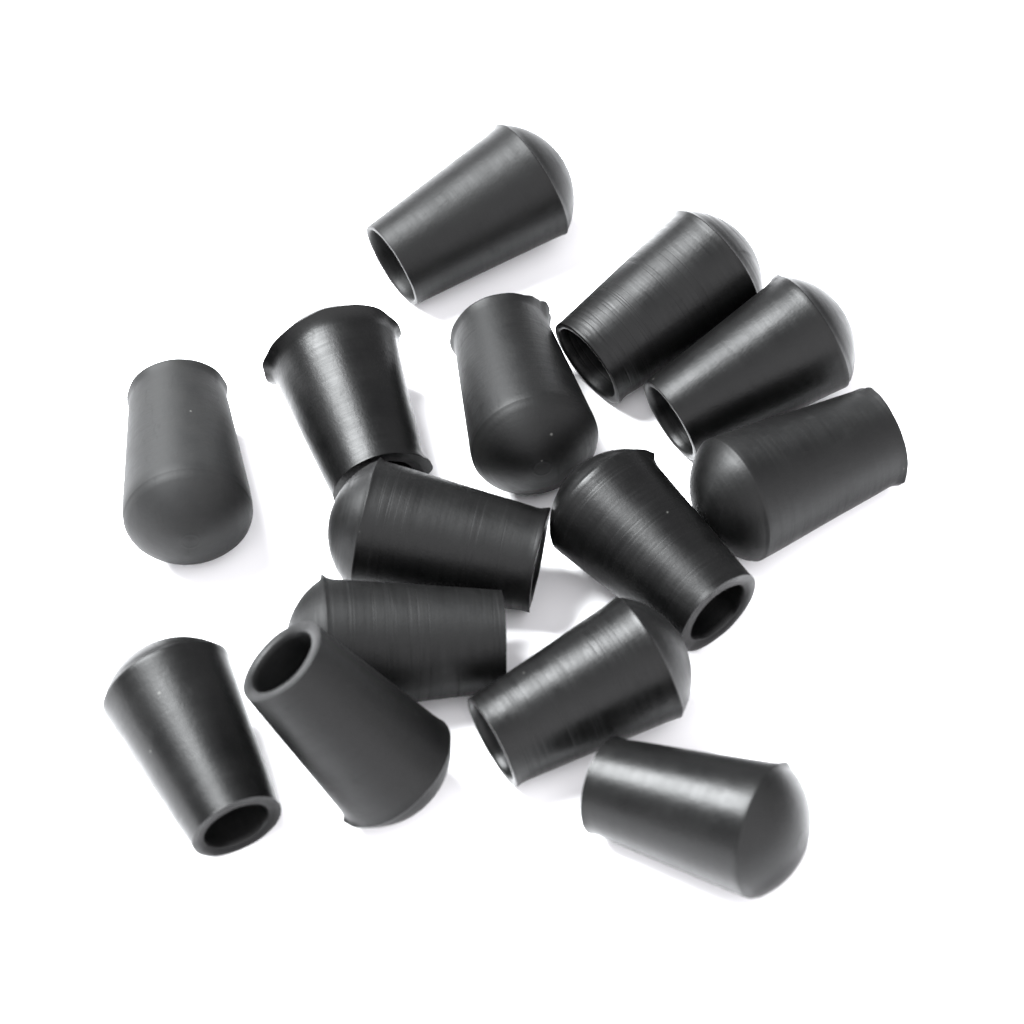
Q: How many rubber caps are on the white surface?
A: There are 14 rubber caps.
